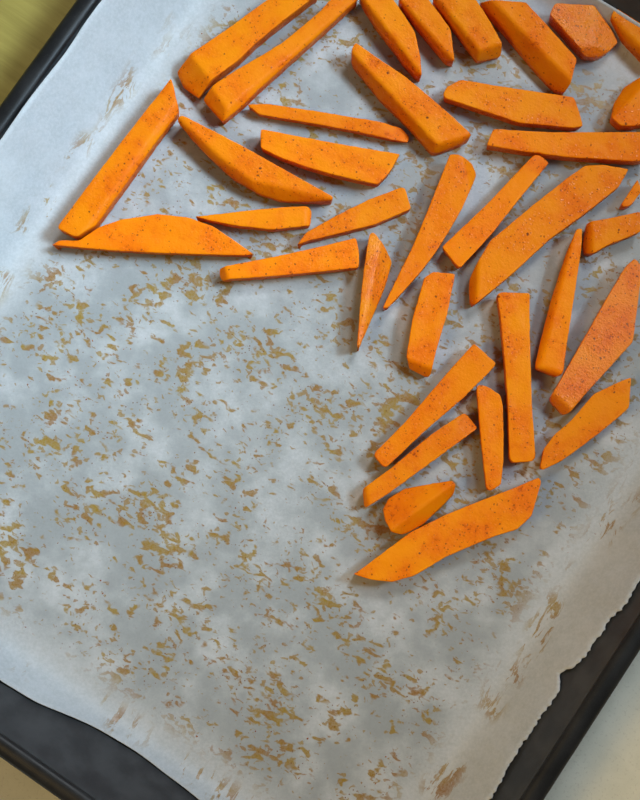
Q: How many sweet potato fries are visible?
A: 36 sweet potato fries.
